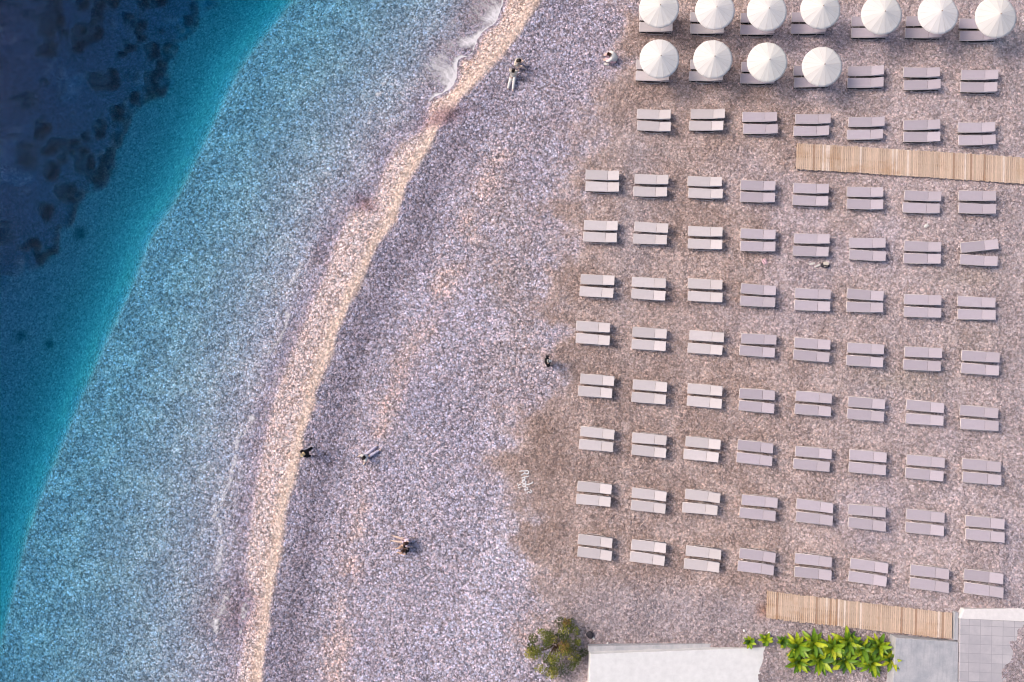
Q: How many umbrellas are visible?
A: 11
